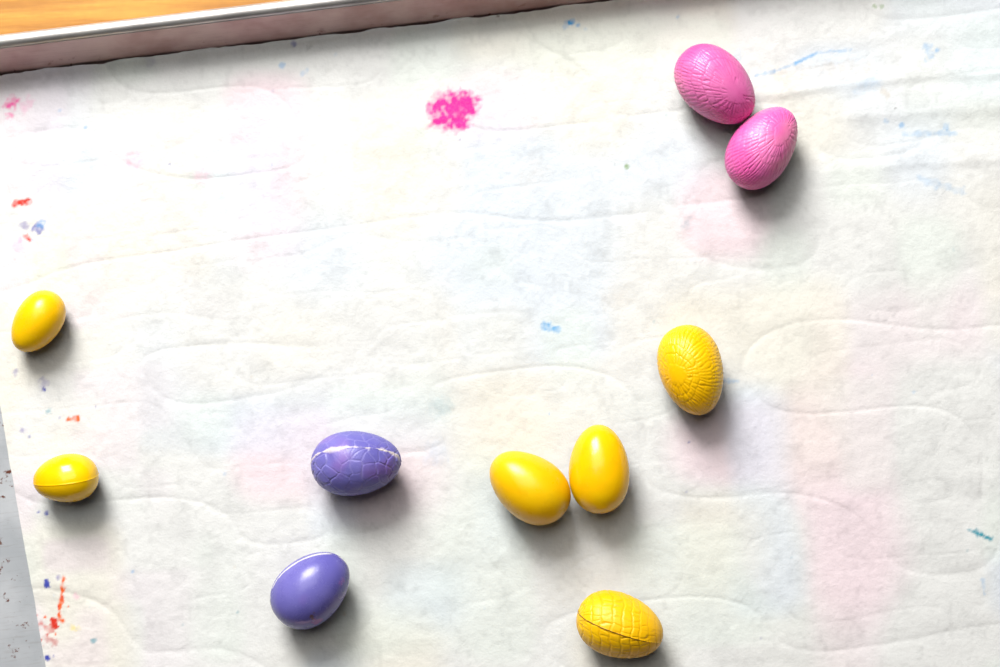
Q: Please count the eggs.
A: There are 10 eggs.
